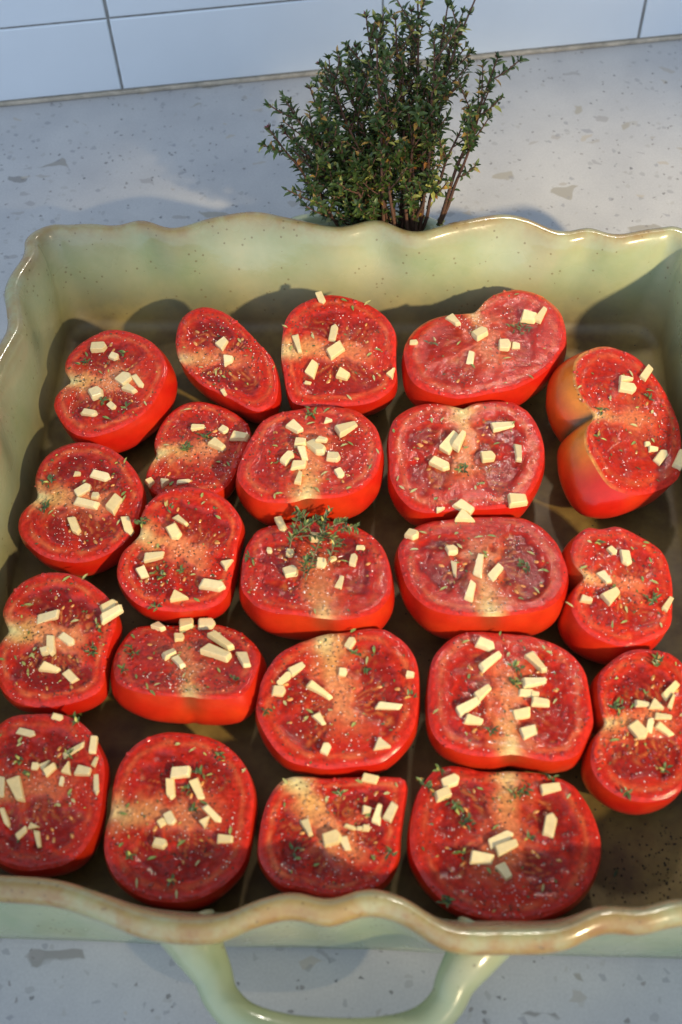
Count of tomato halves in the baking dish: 22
